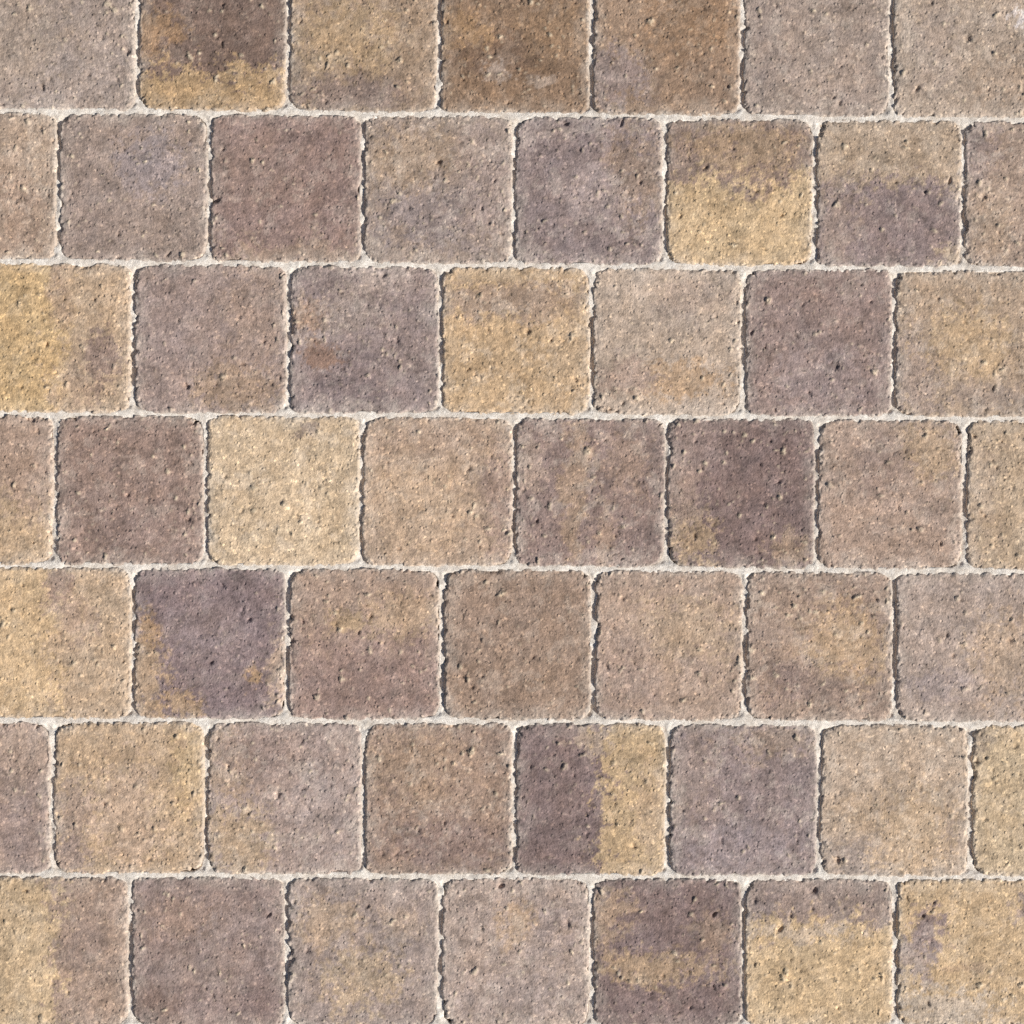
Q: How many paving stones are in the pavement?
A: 52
